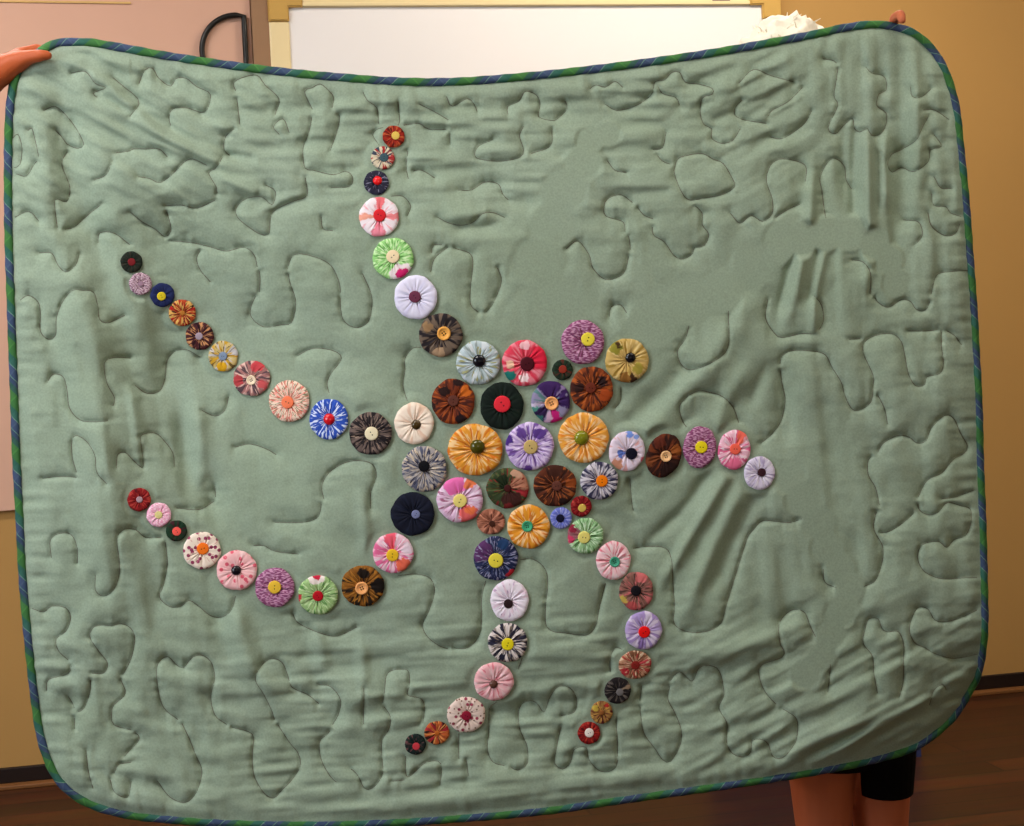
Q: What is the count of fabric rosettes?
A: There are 69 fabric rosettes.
